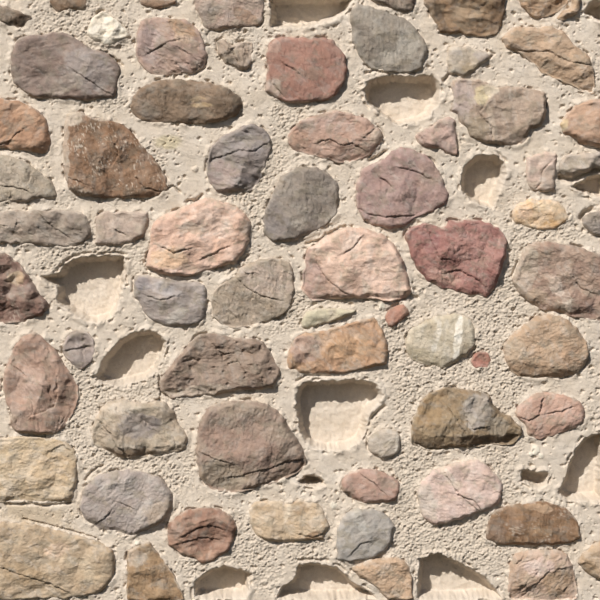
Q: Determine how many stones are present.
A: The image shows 67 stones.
